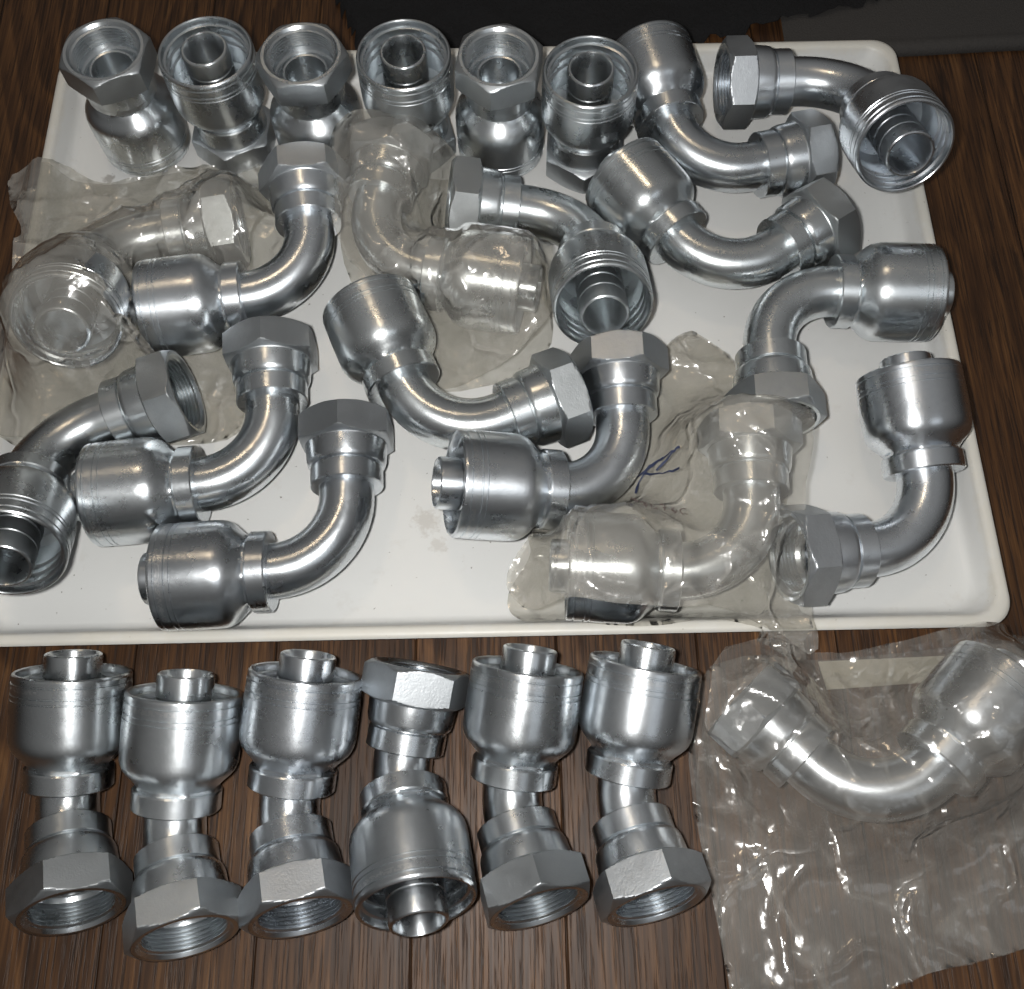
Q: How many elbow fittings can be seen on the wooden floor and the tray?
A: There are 22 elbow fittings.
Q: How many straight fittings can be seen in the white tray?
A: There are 6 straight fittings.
